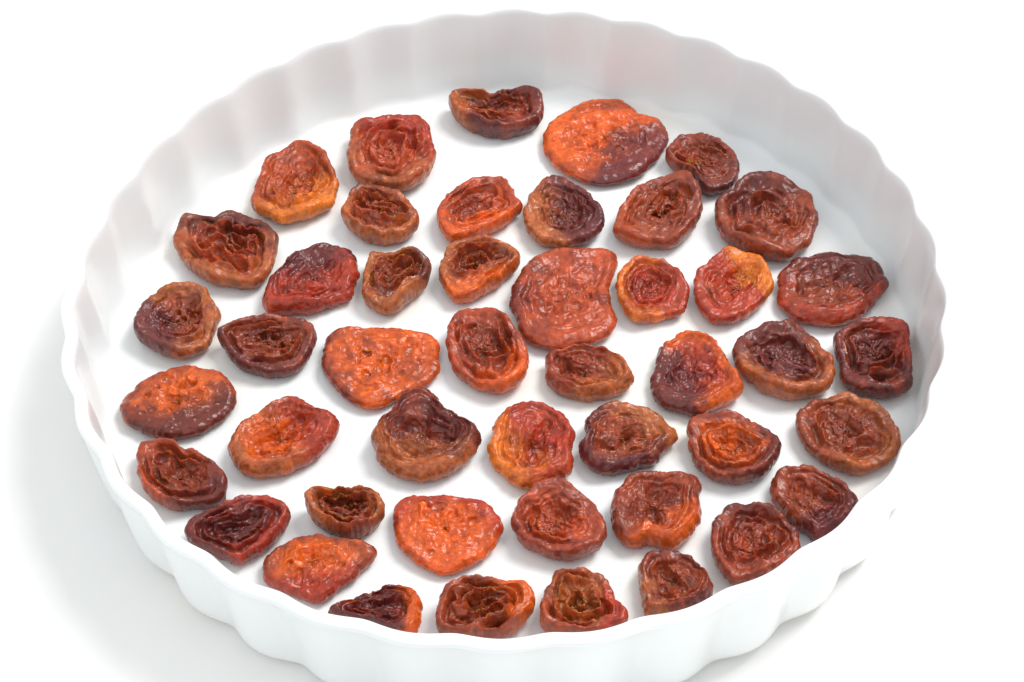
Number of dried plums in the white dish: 46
